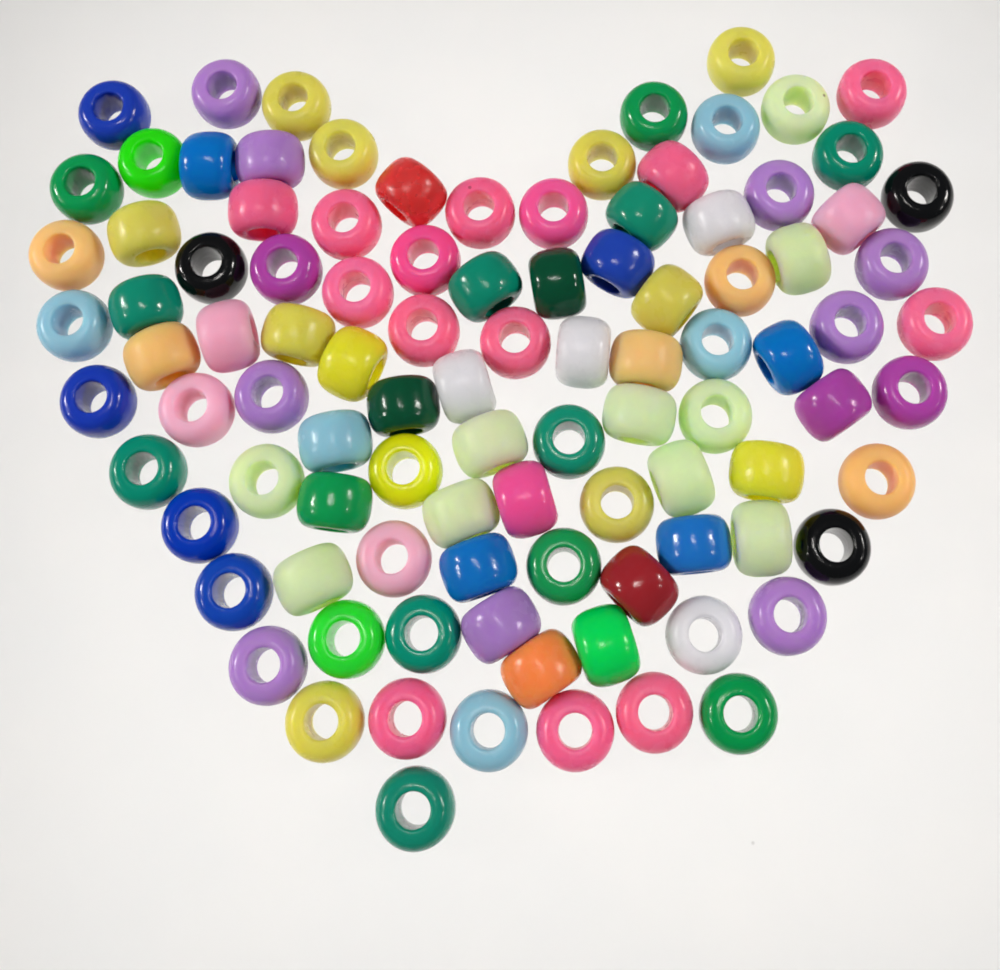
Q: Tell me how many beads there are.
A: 100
